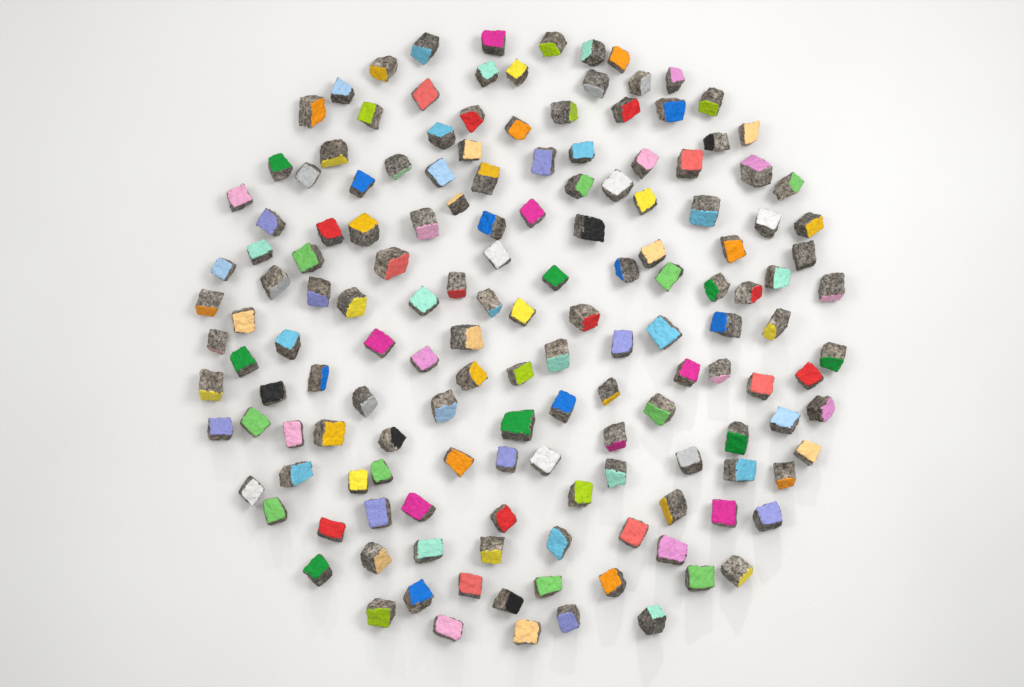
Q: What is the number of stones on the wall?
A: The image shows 154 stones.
